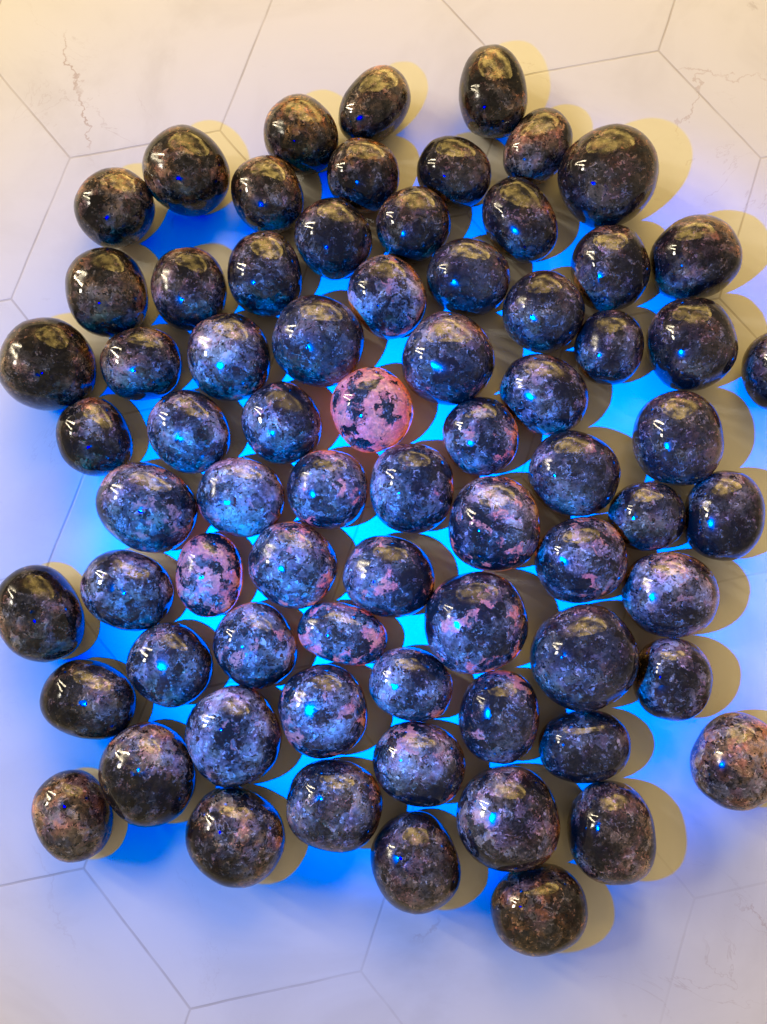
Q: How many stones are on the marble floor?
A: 73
